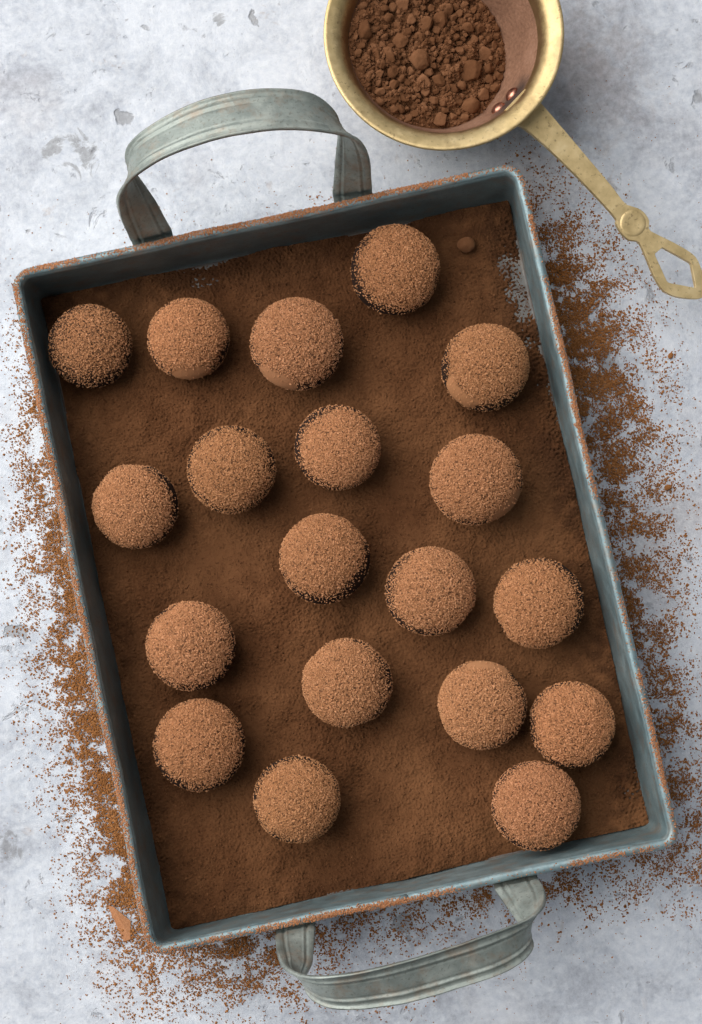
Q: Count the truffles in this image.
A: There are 19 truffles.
